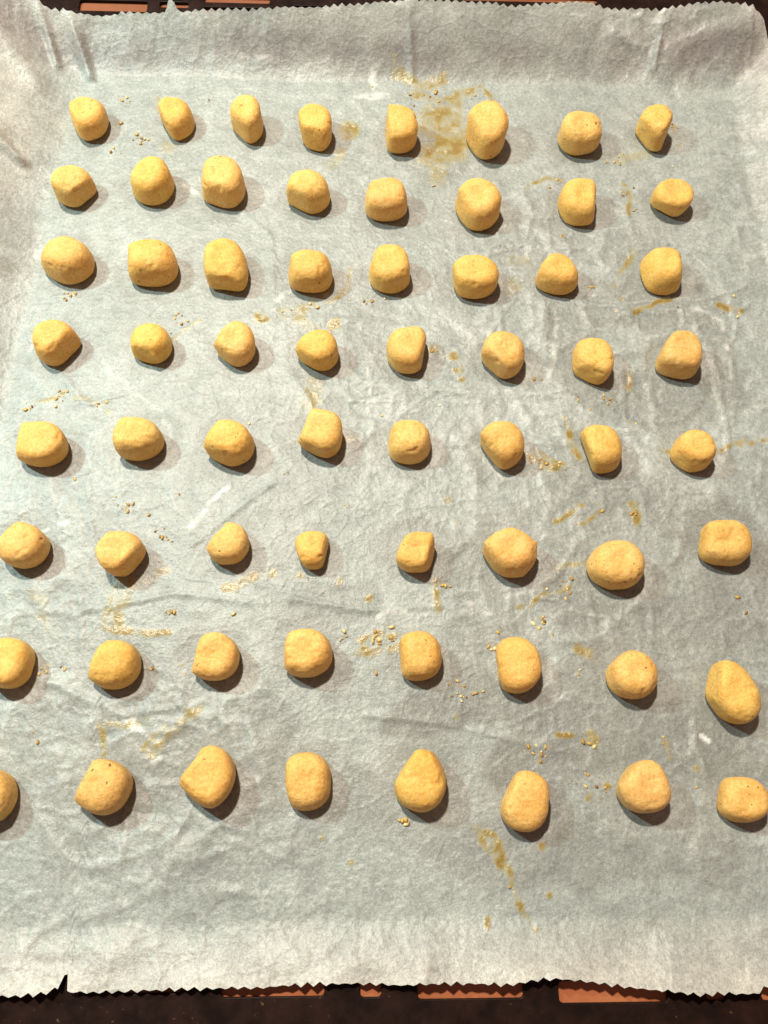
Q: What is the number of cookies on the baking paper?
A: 64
